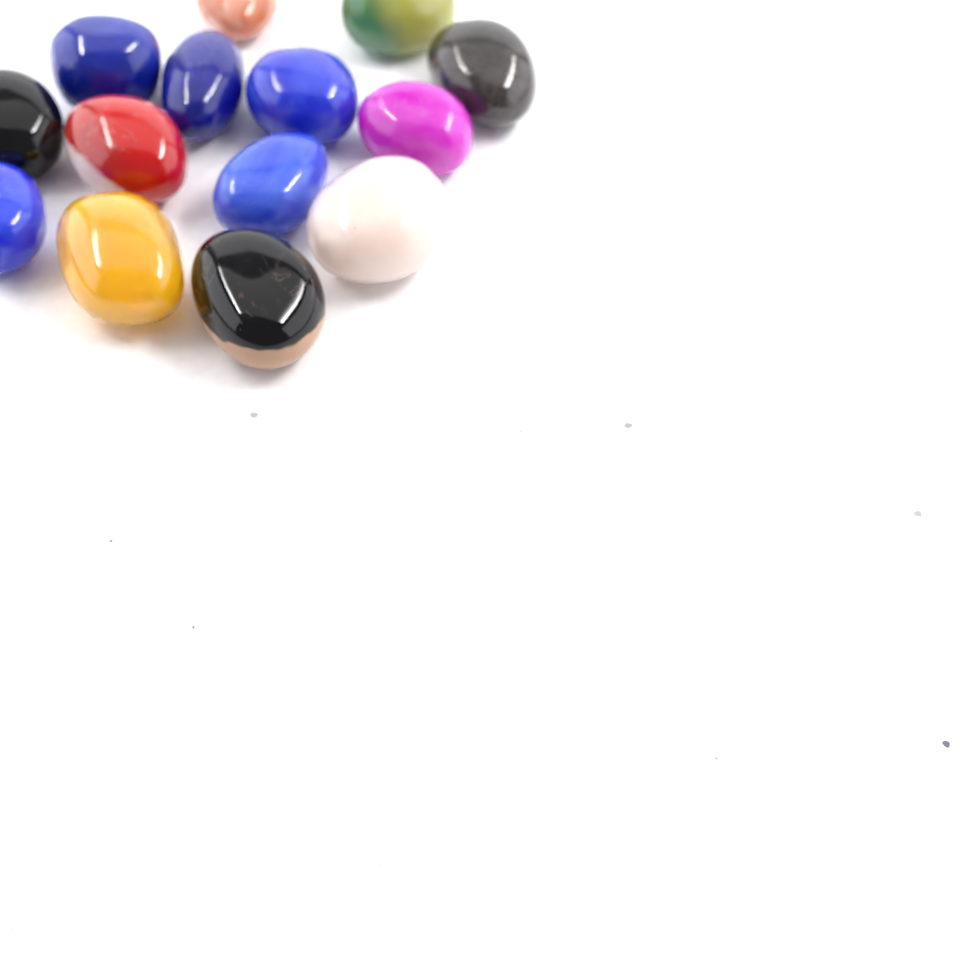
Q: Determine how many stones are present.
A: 14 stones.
